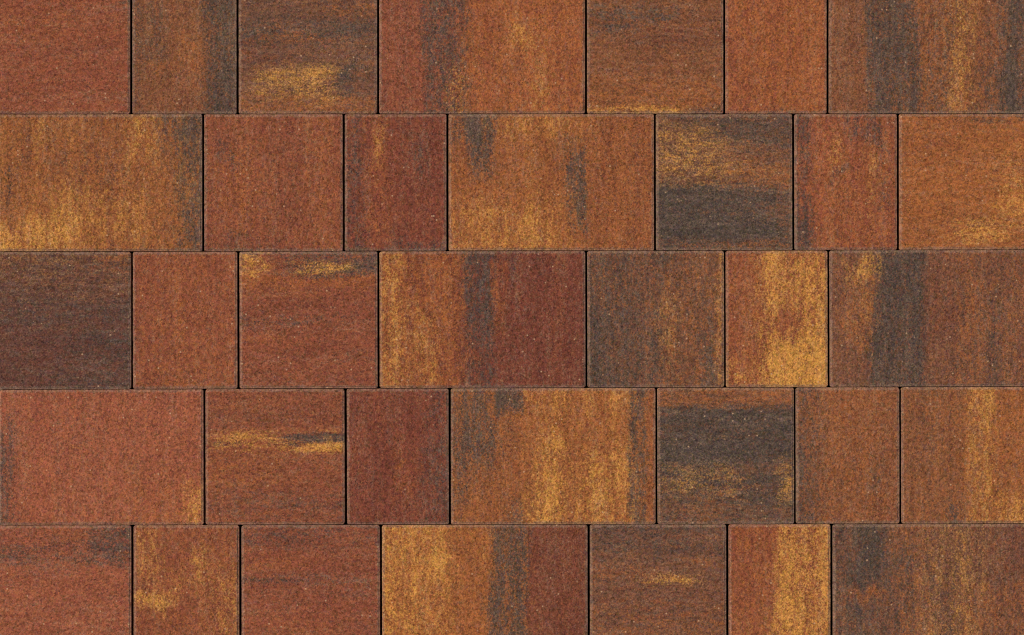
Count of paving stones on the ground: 35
